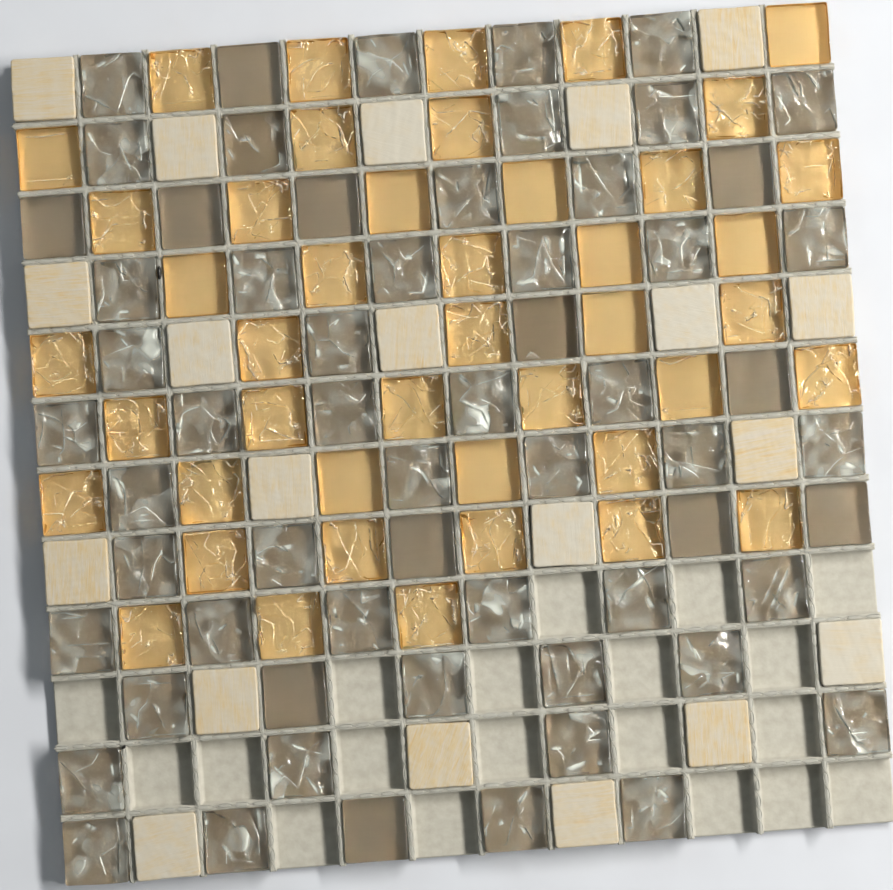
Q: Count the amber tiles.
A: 44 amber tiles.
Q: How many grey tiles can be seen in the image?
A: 61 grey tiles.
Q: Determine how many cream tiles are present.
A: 20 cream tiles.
